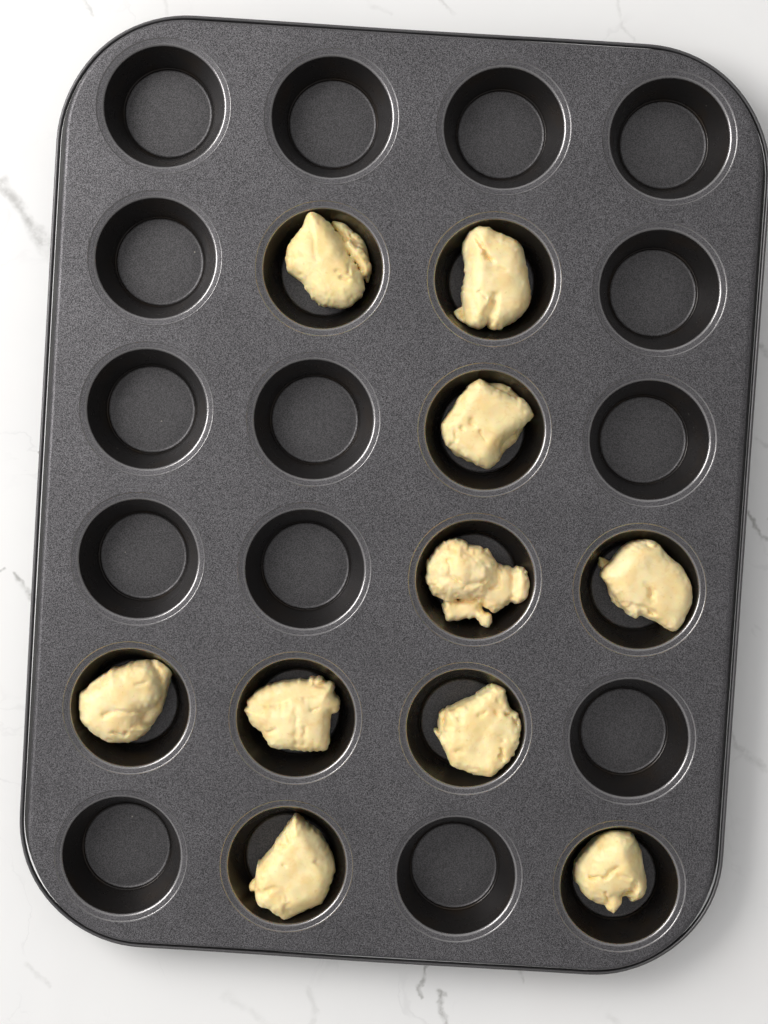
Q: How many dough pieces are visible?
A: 10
